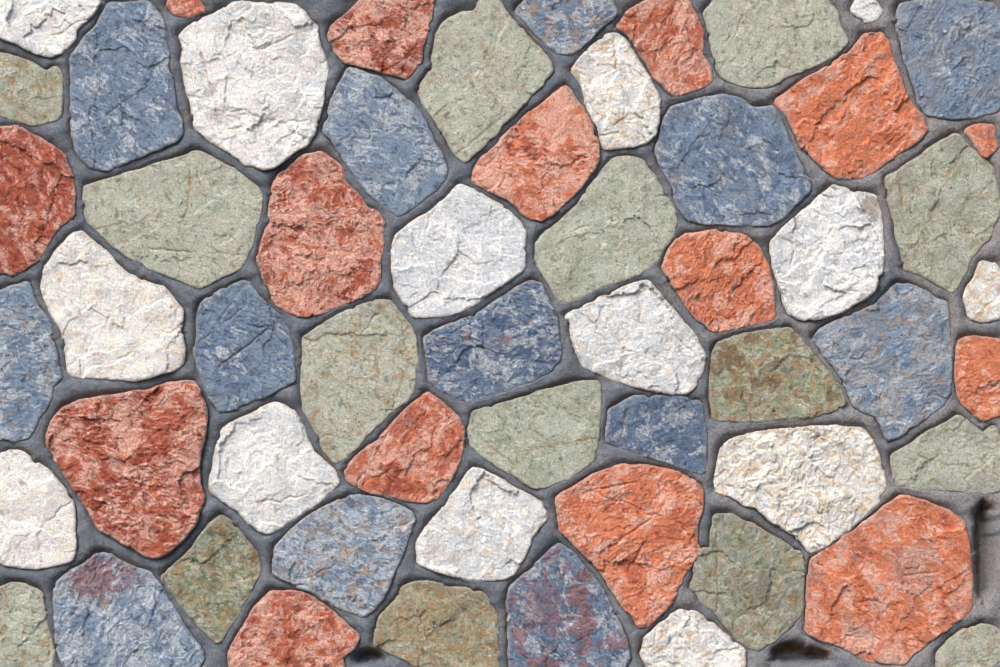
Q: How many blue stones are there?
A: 13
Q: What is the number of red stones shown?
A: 15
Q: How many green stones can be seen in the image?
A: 15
